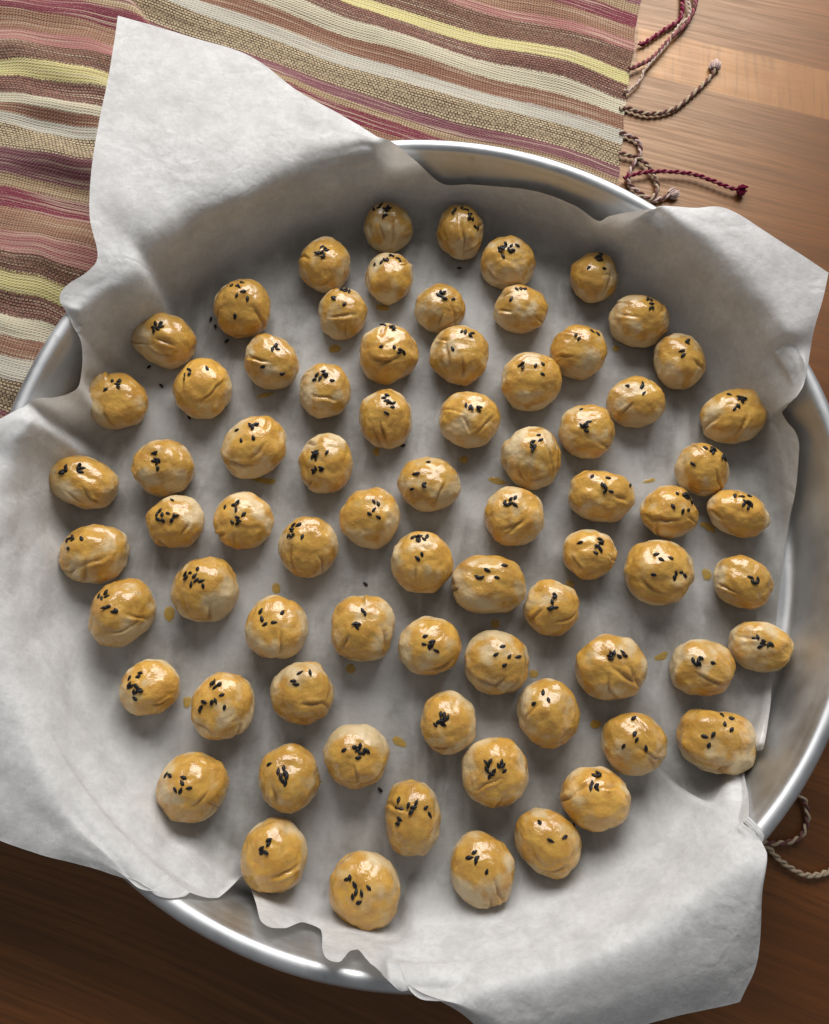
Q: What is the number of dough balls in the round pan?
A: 74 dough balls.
